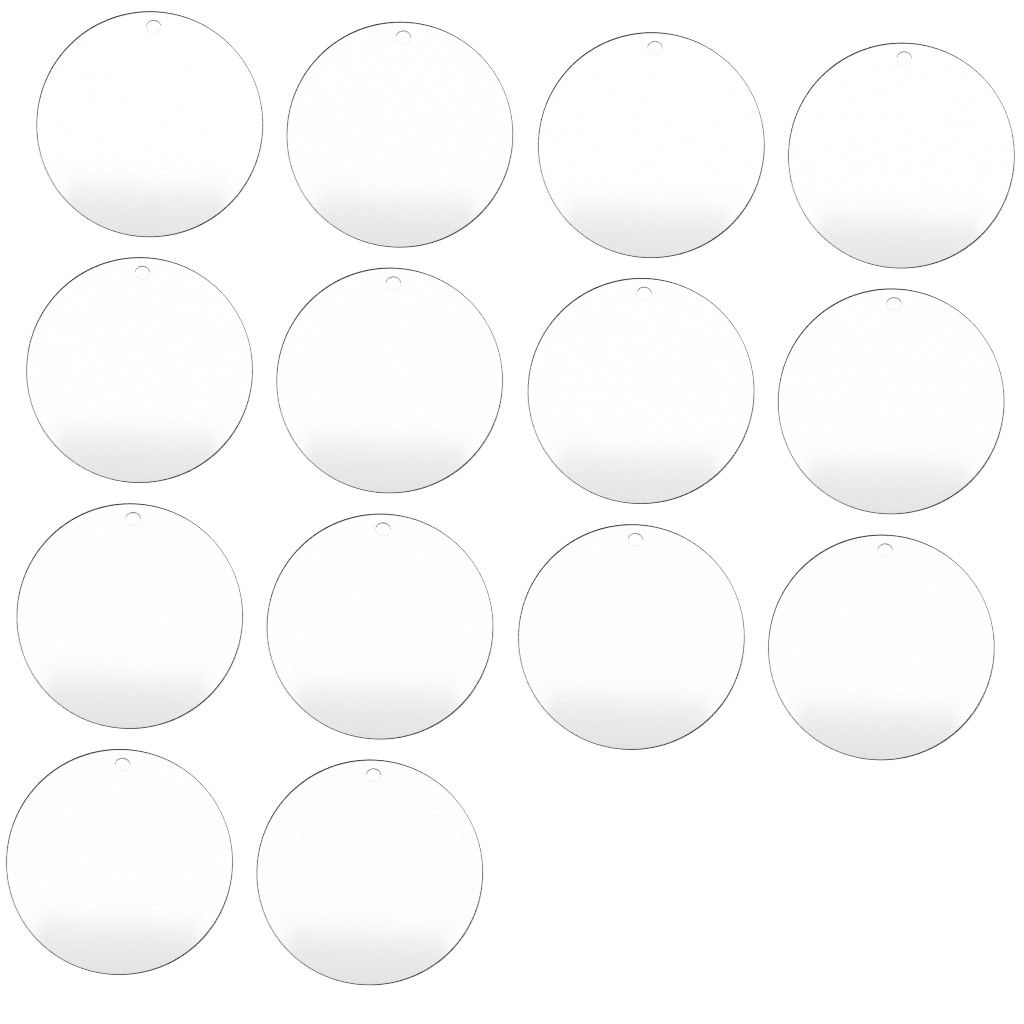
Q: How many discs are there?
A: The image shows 14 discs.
